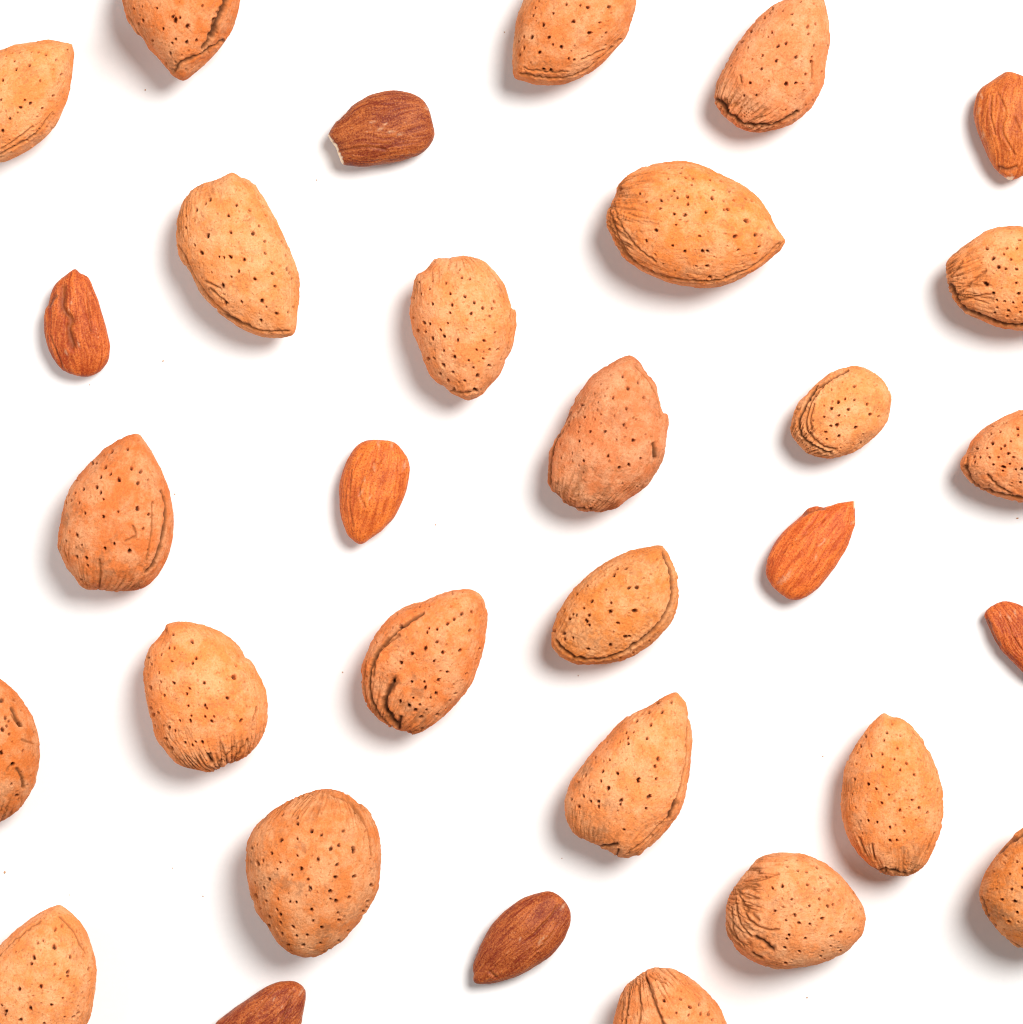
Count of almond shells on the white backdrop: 23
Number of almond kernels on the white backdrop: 8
